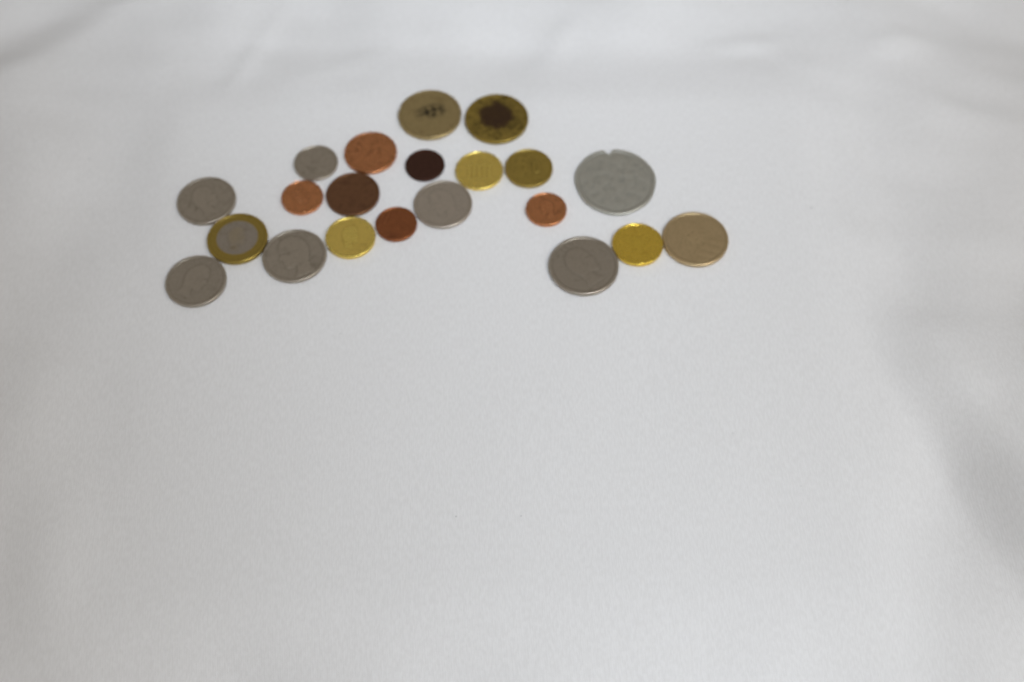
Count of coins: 21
